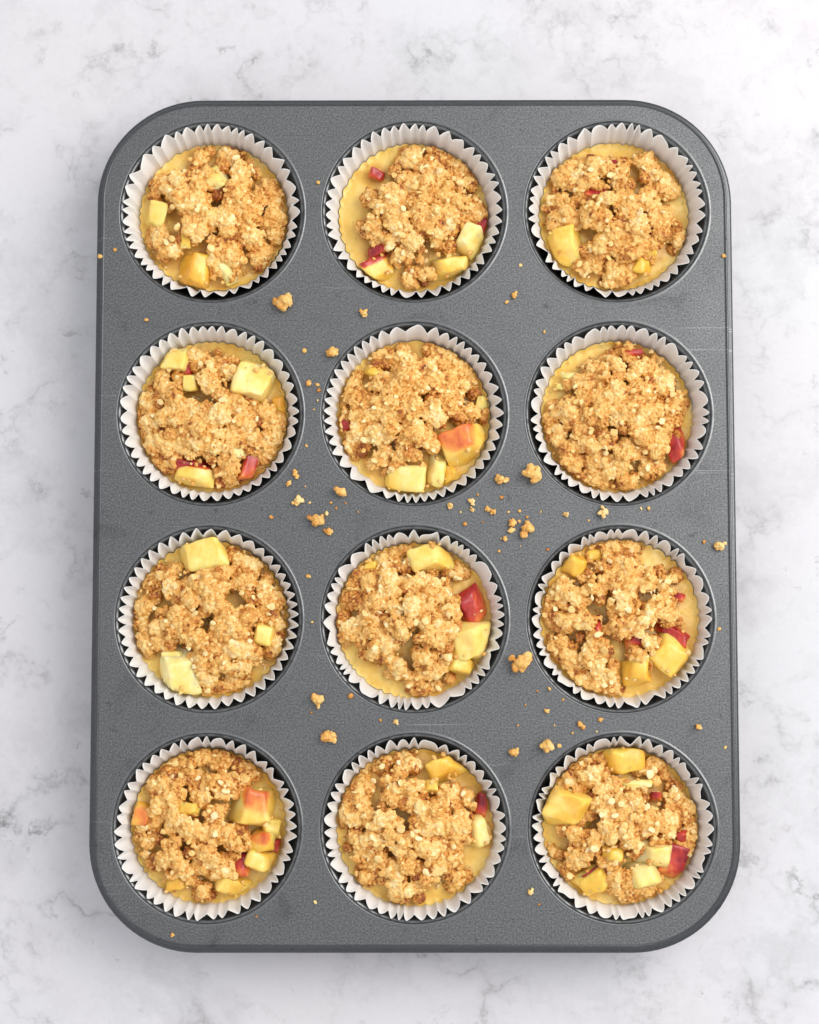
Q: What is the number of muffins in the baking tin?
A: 12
